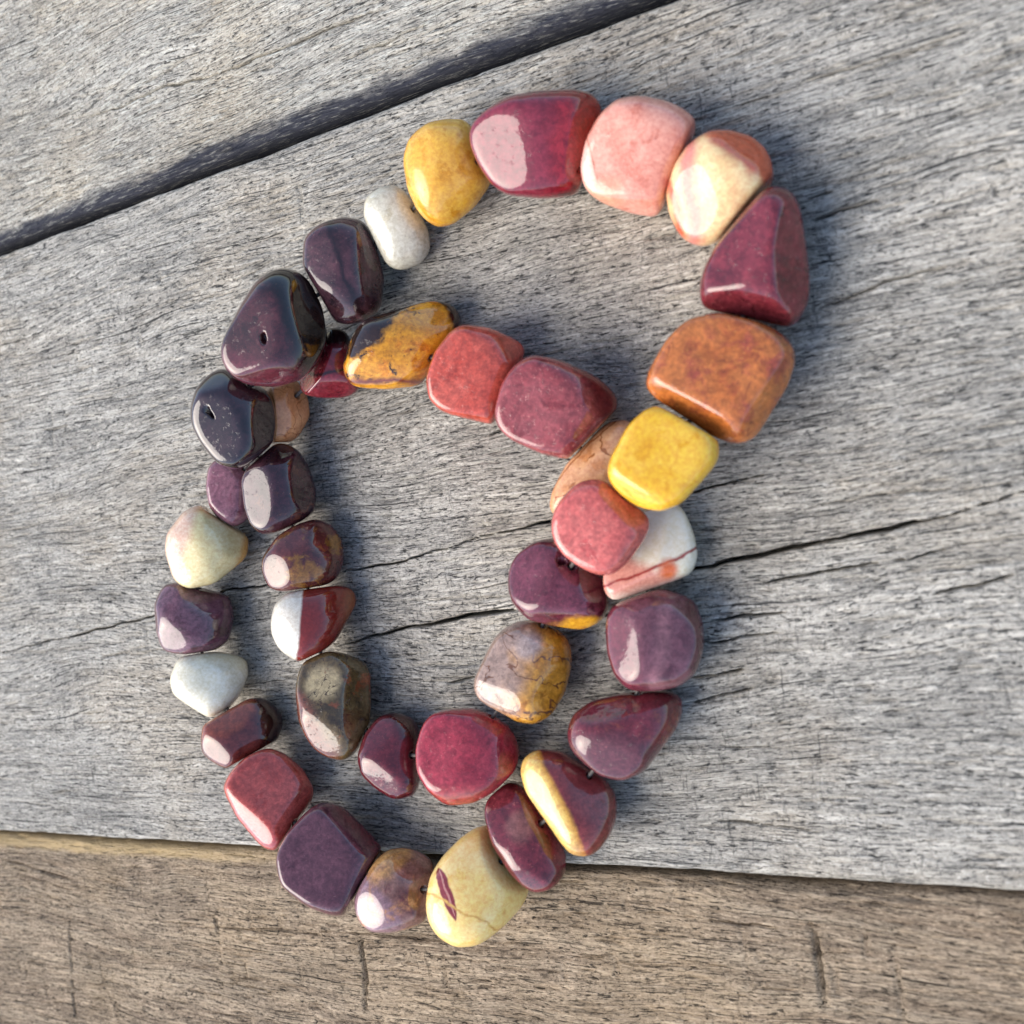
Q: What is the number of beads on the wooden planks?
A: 40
